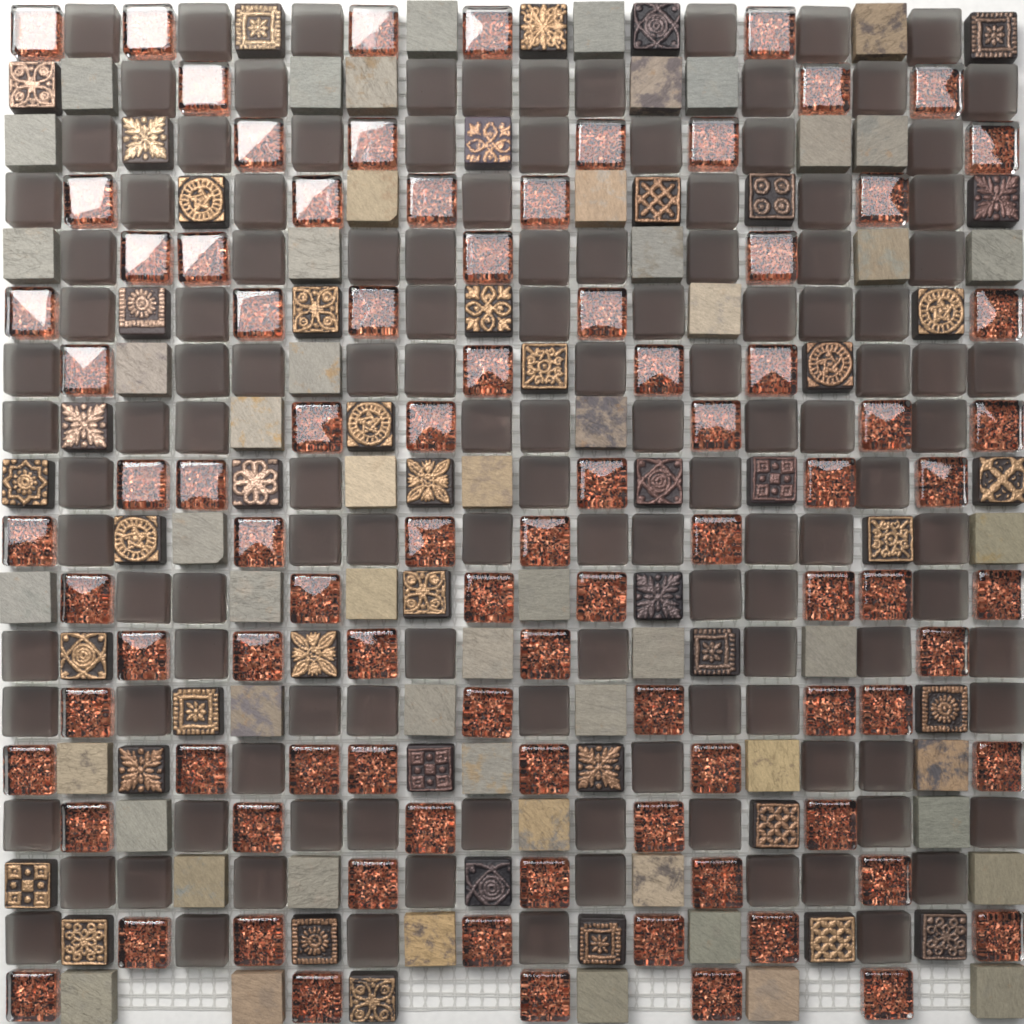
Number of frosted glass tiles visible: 126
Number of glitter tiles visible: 90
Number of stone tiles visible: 55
